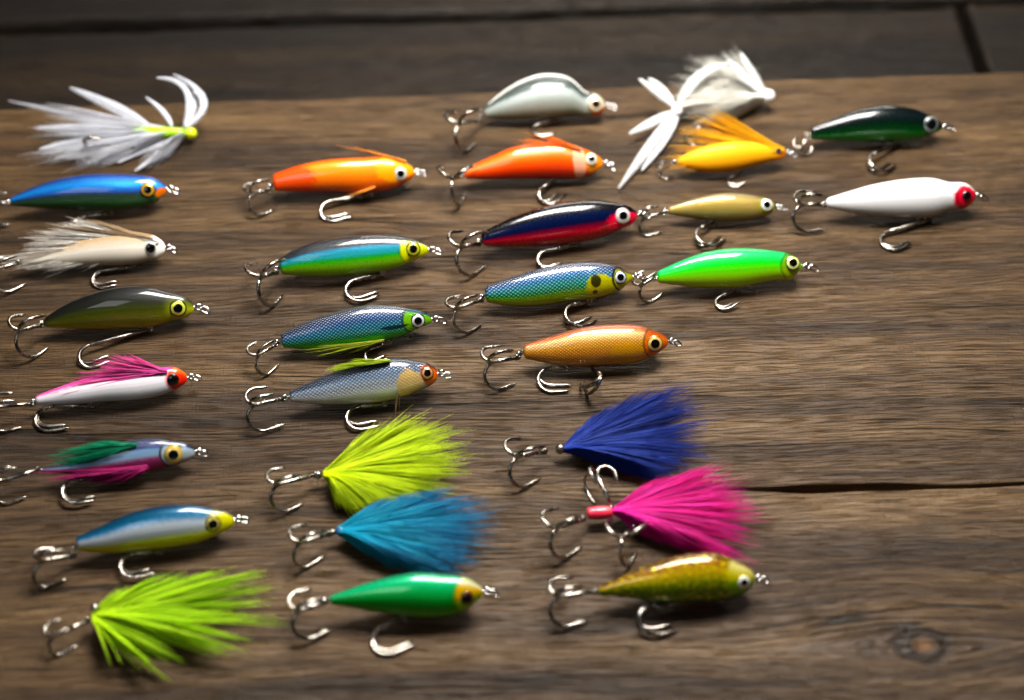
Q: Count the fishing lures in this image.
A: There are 29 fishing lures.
